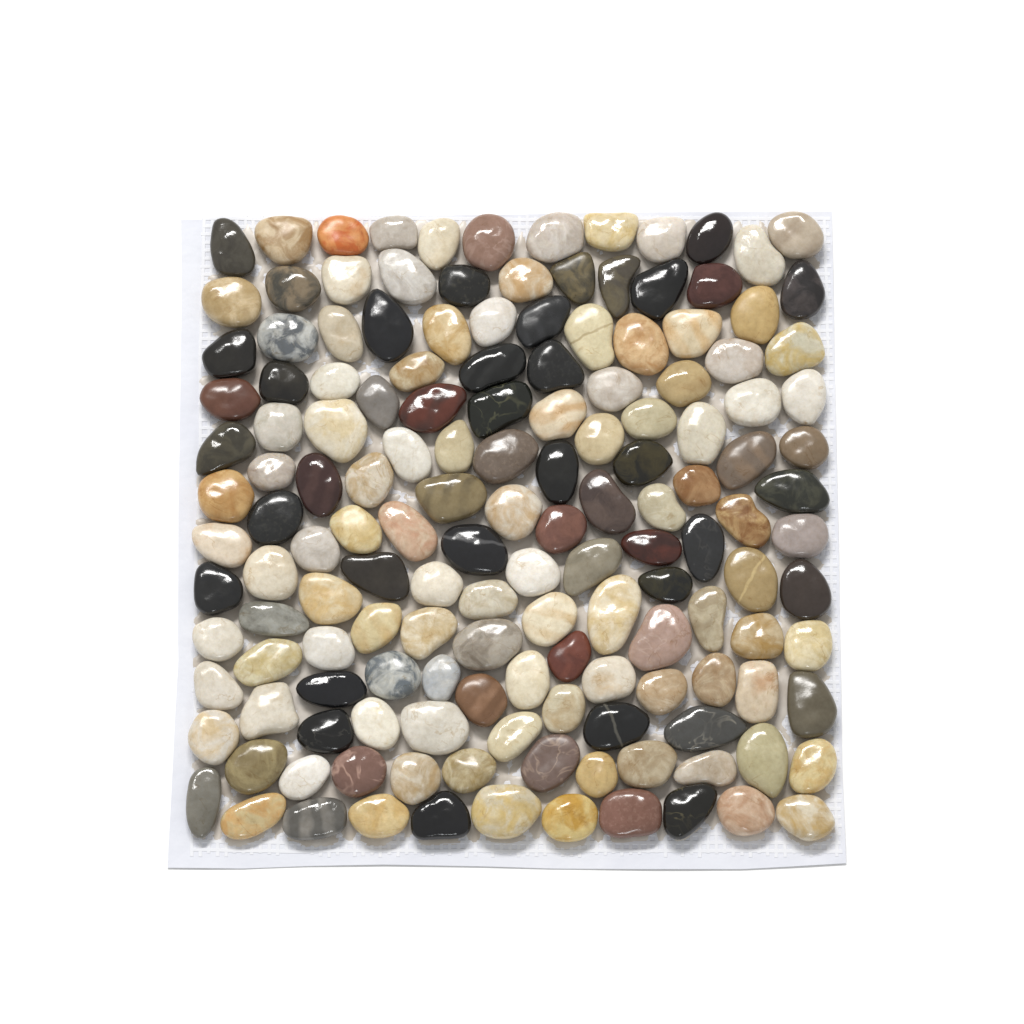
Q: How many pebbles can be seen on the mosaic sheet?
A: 151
